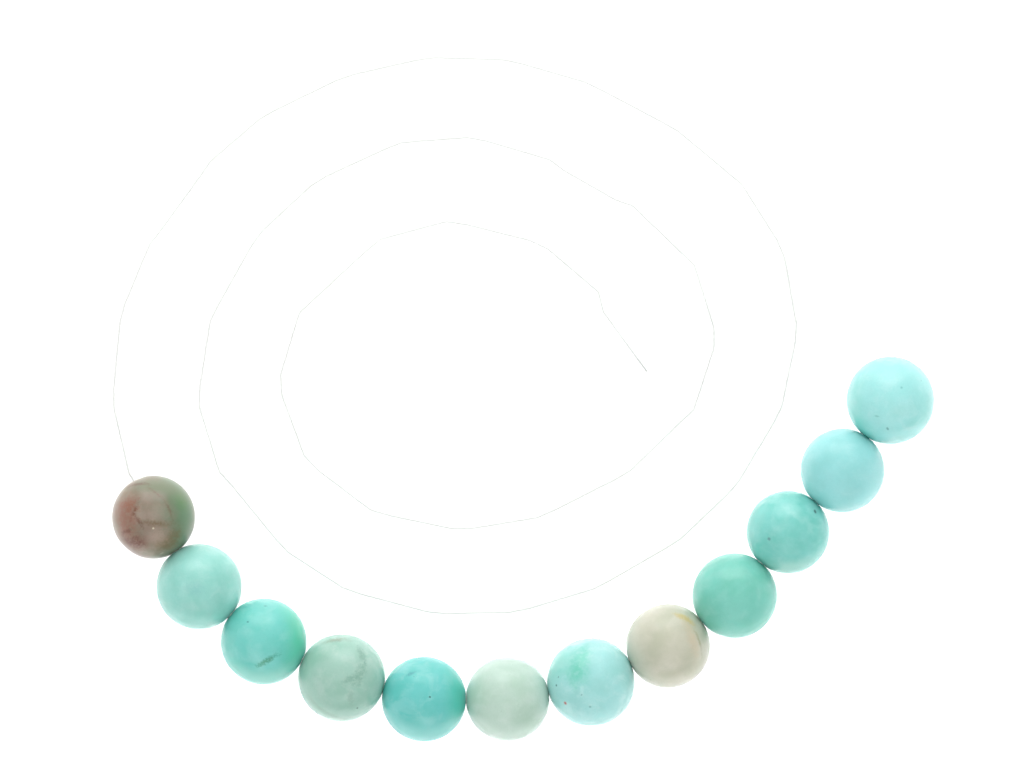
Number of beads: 12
